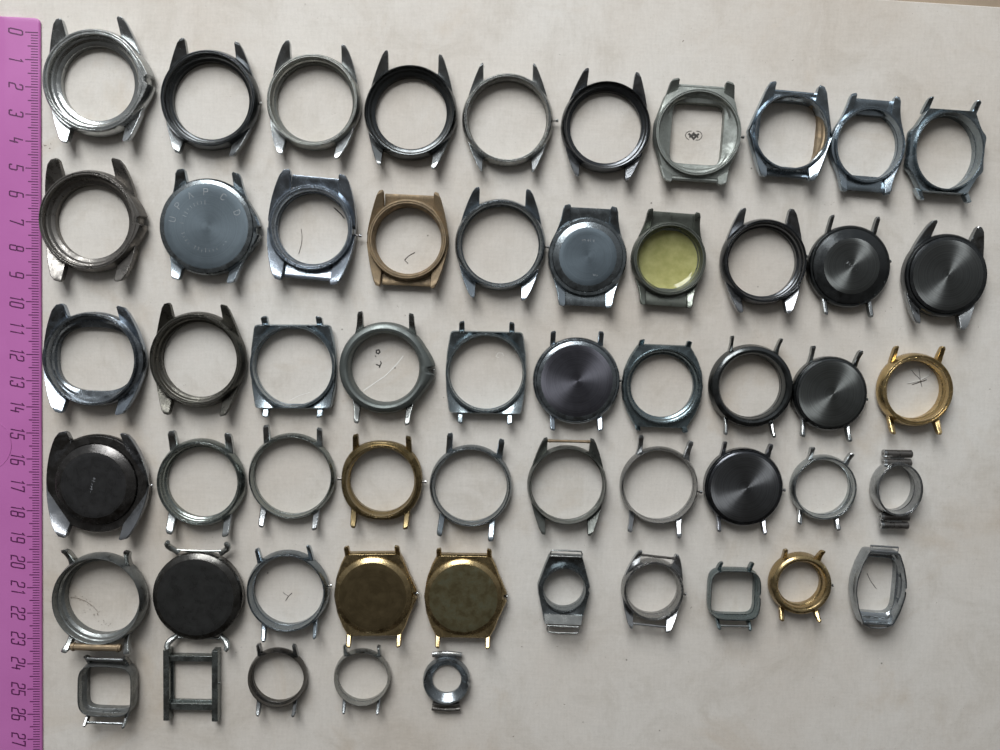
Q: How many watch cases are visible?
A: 55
